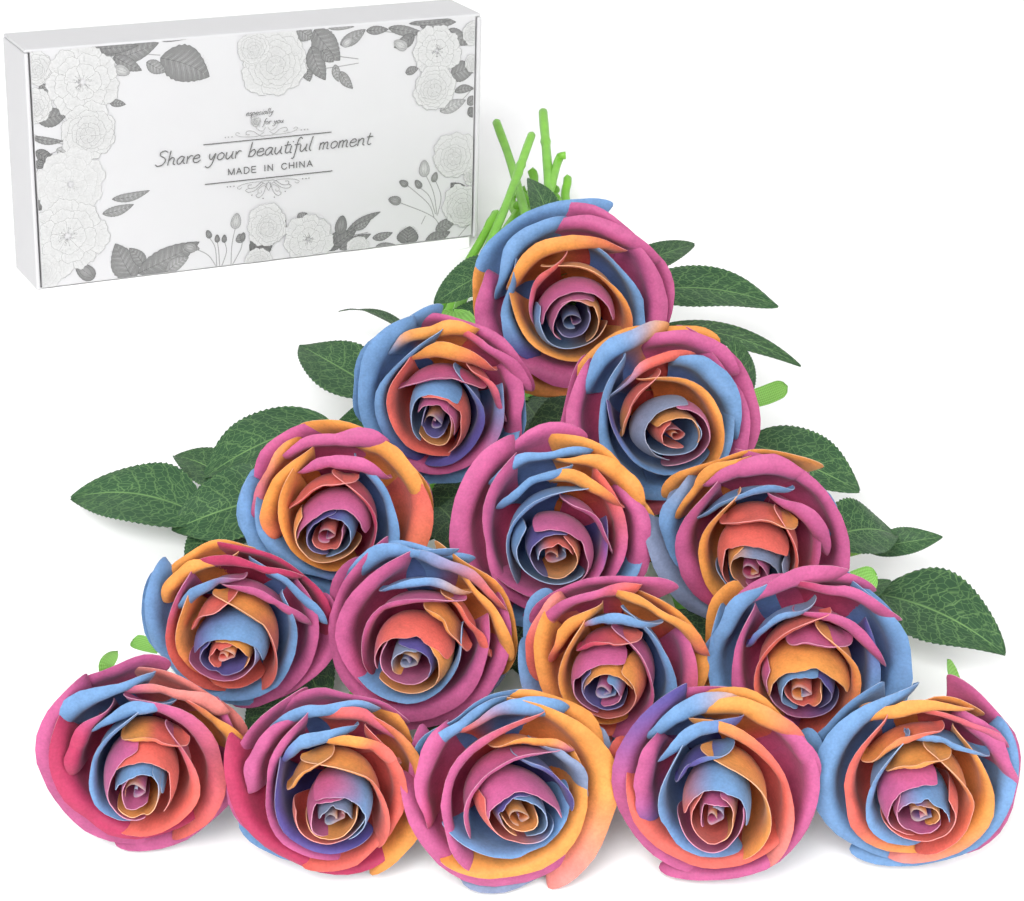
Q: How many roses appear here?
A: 15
